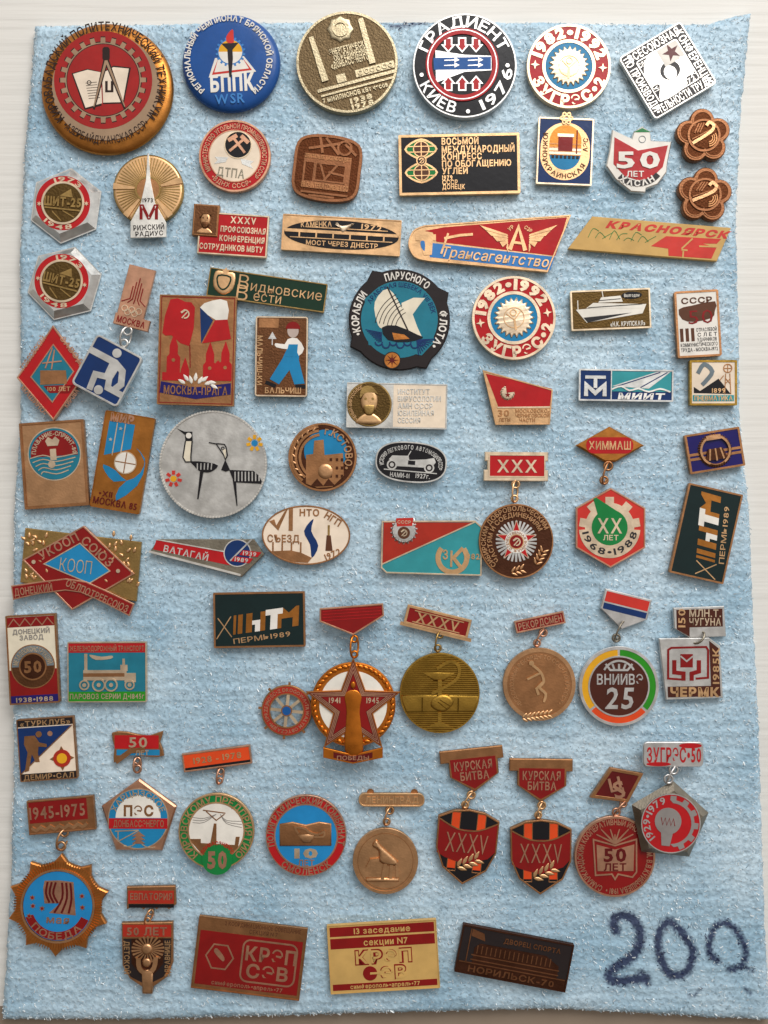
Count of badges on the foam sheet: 69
